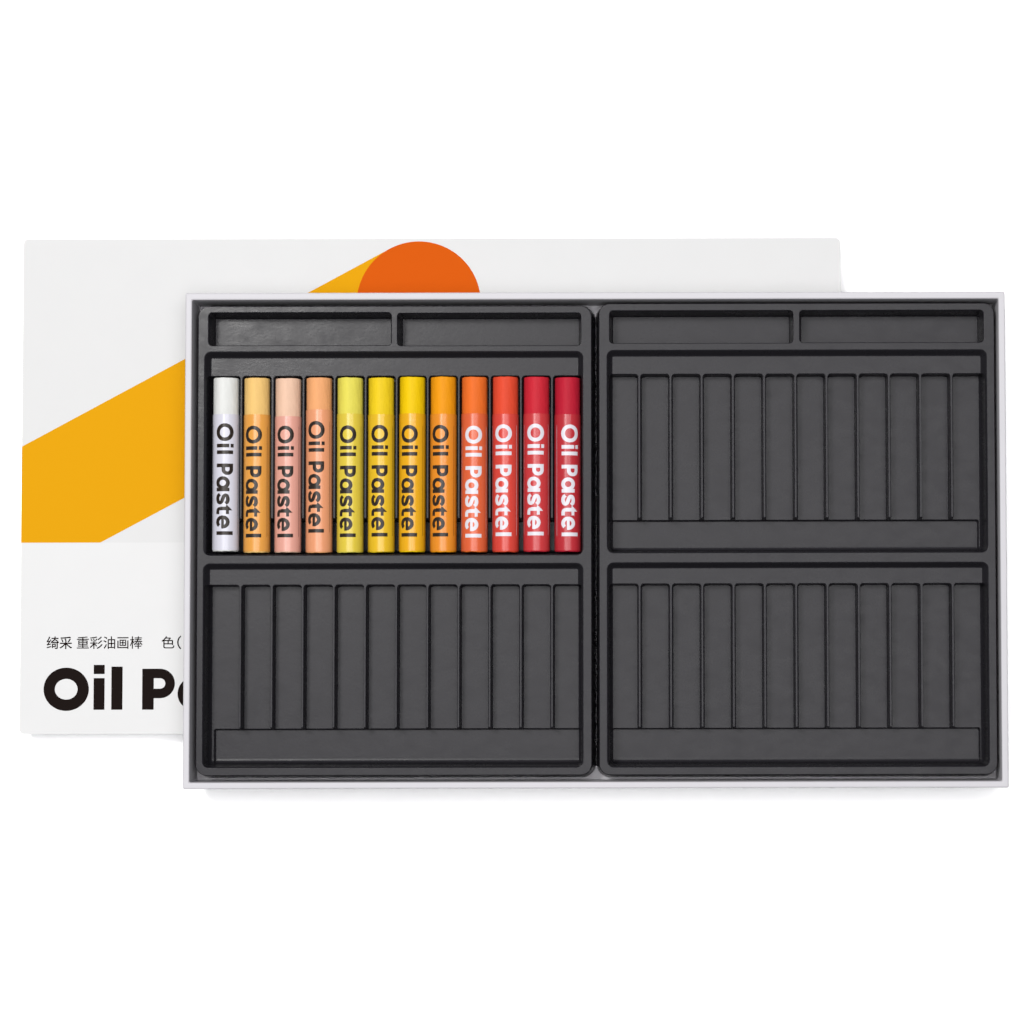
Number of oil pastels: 12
